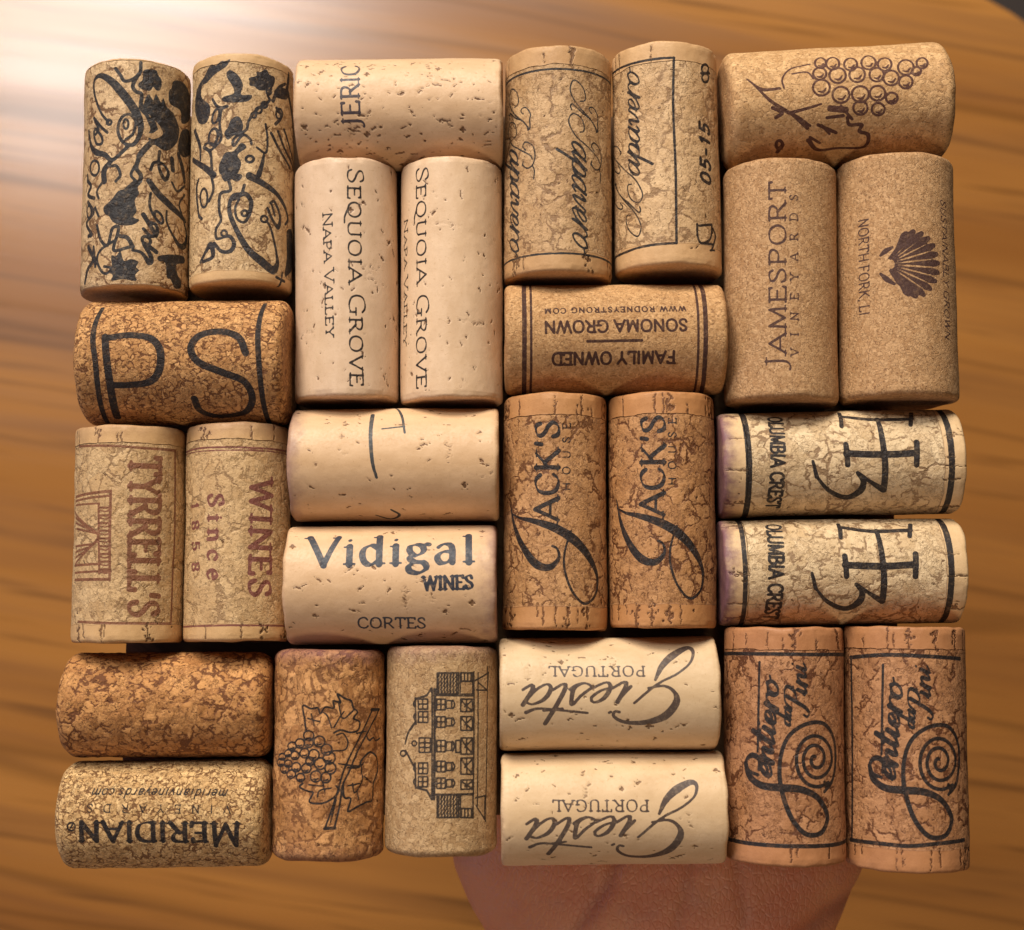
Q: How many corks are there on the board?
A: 28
